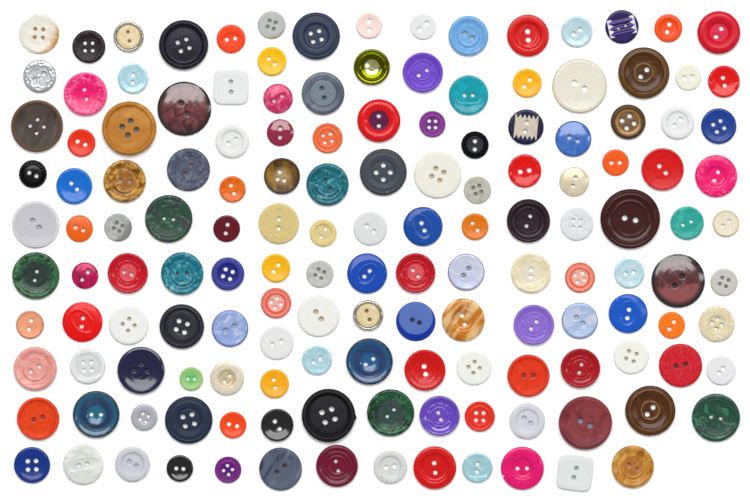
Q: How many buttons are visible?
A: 148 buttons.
